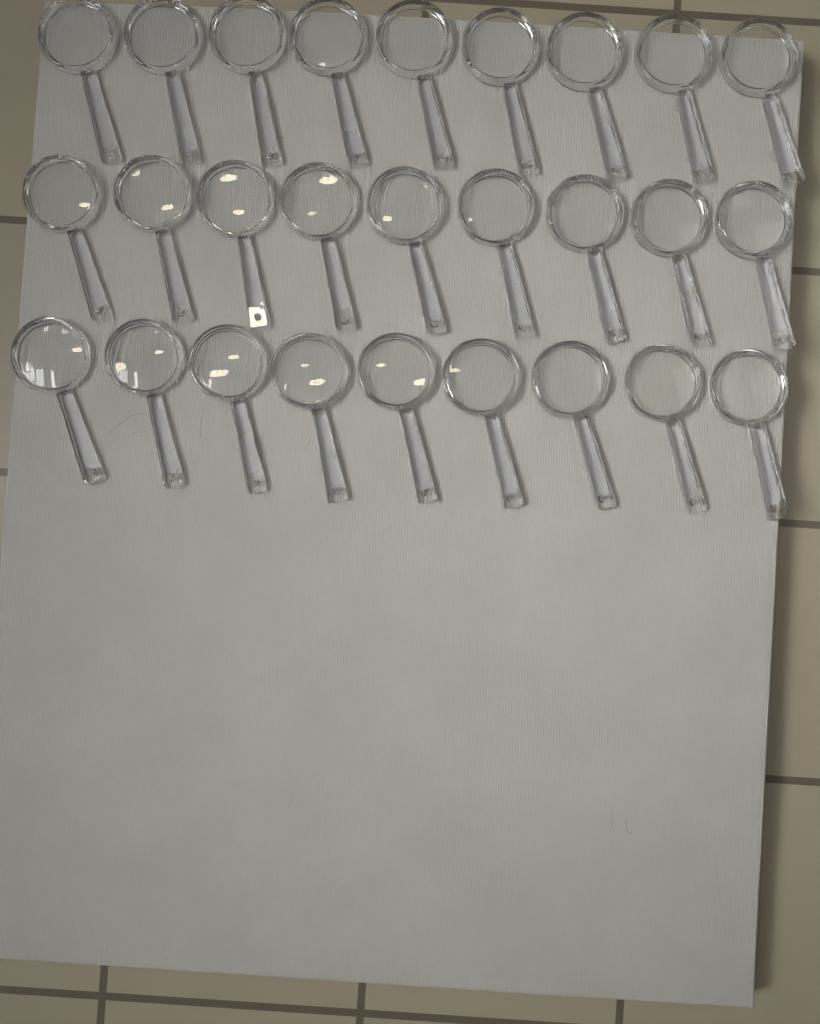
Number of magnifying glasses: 27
